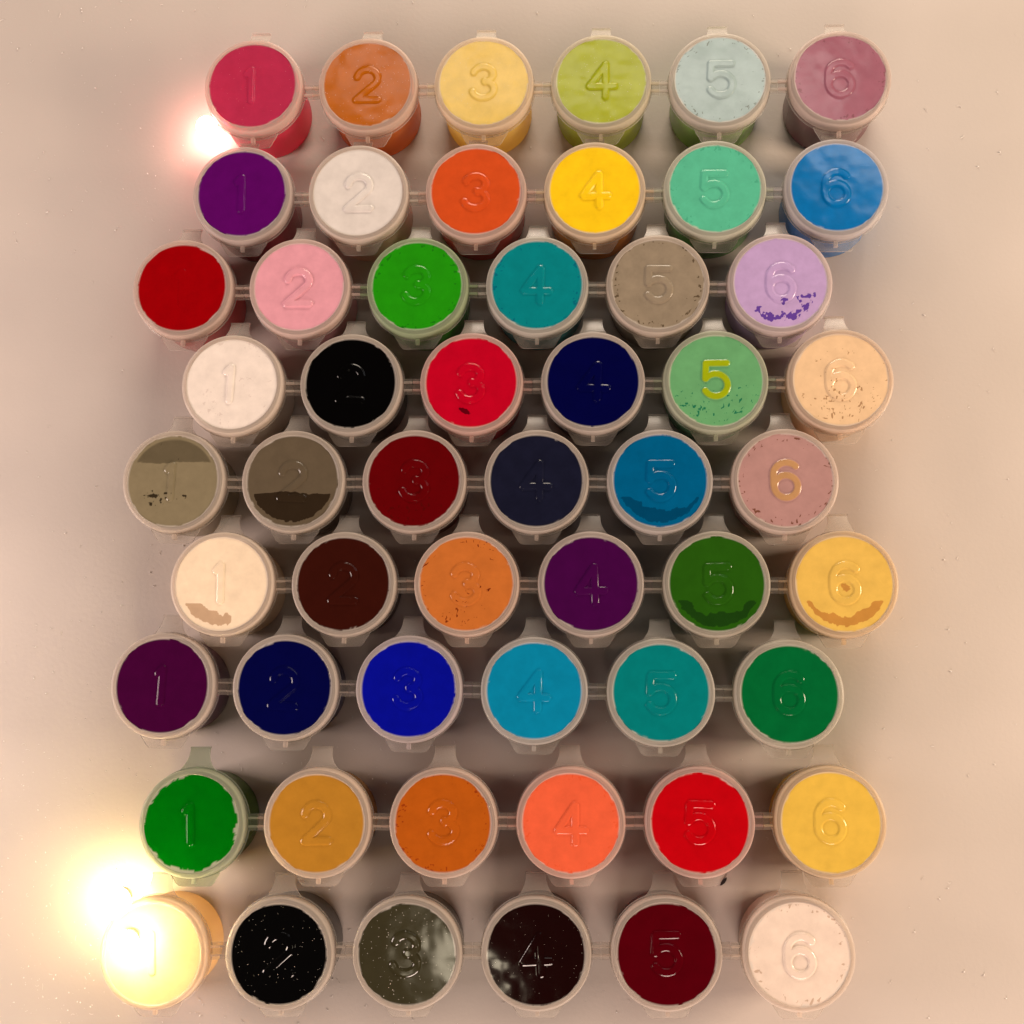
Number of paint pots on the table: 54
